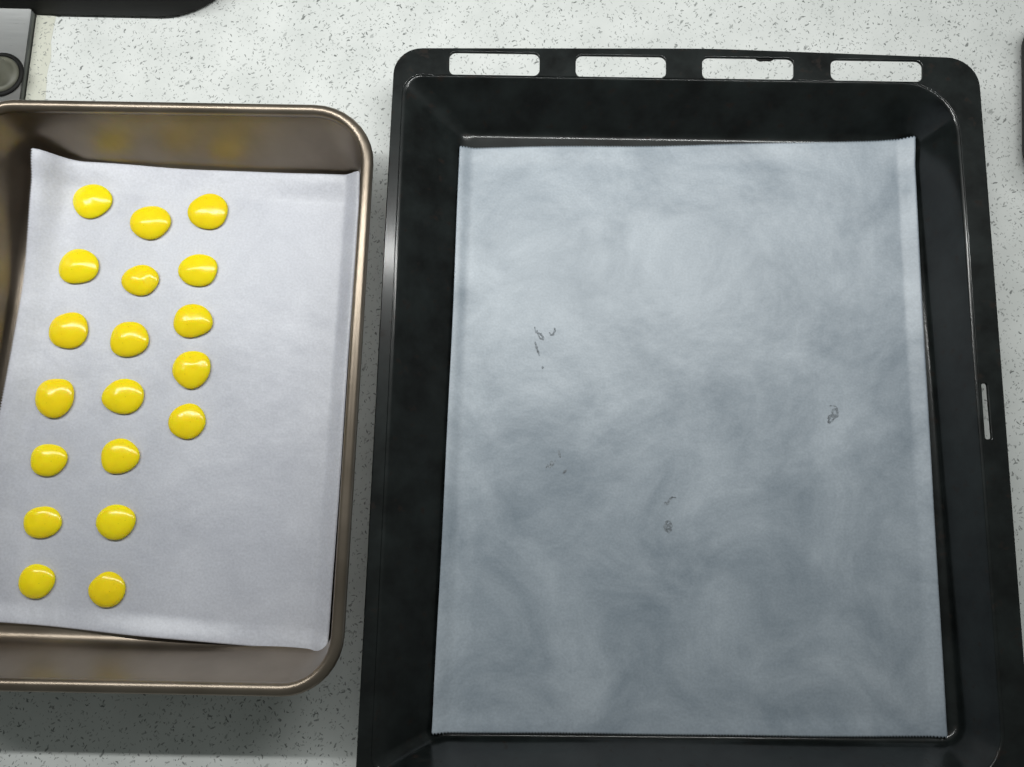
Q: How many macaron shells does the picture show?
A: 19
